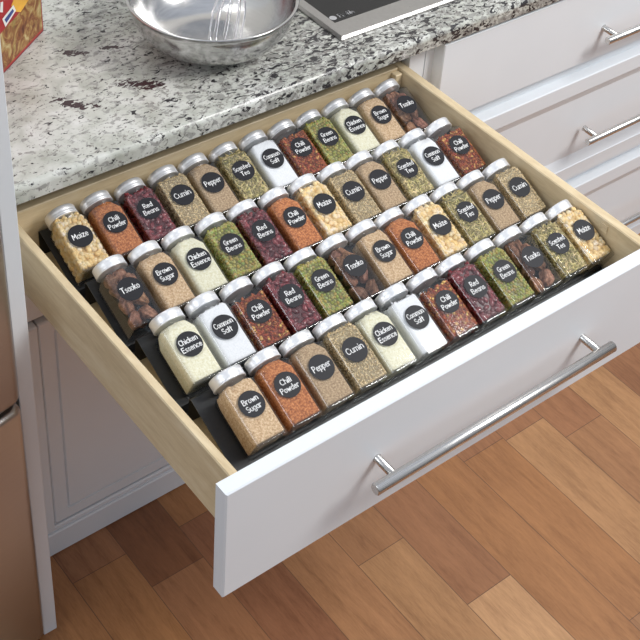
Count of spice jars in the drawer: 48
